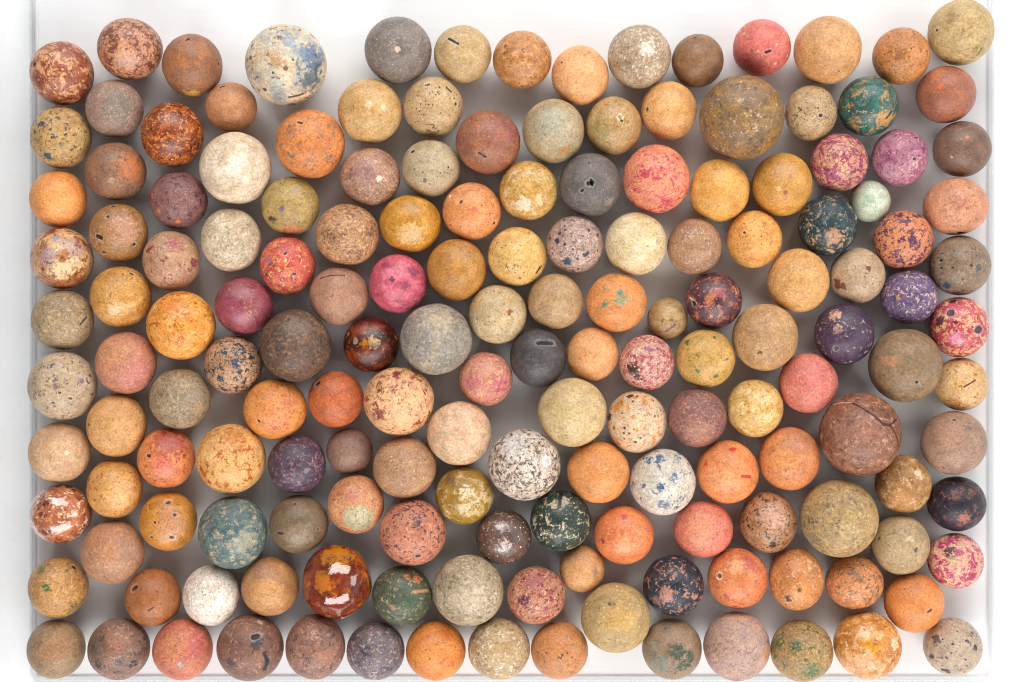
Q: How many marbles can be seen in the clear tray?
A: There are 165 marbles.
